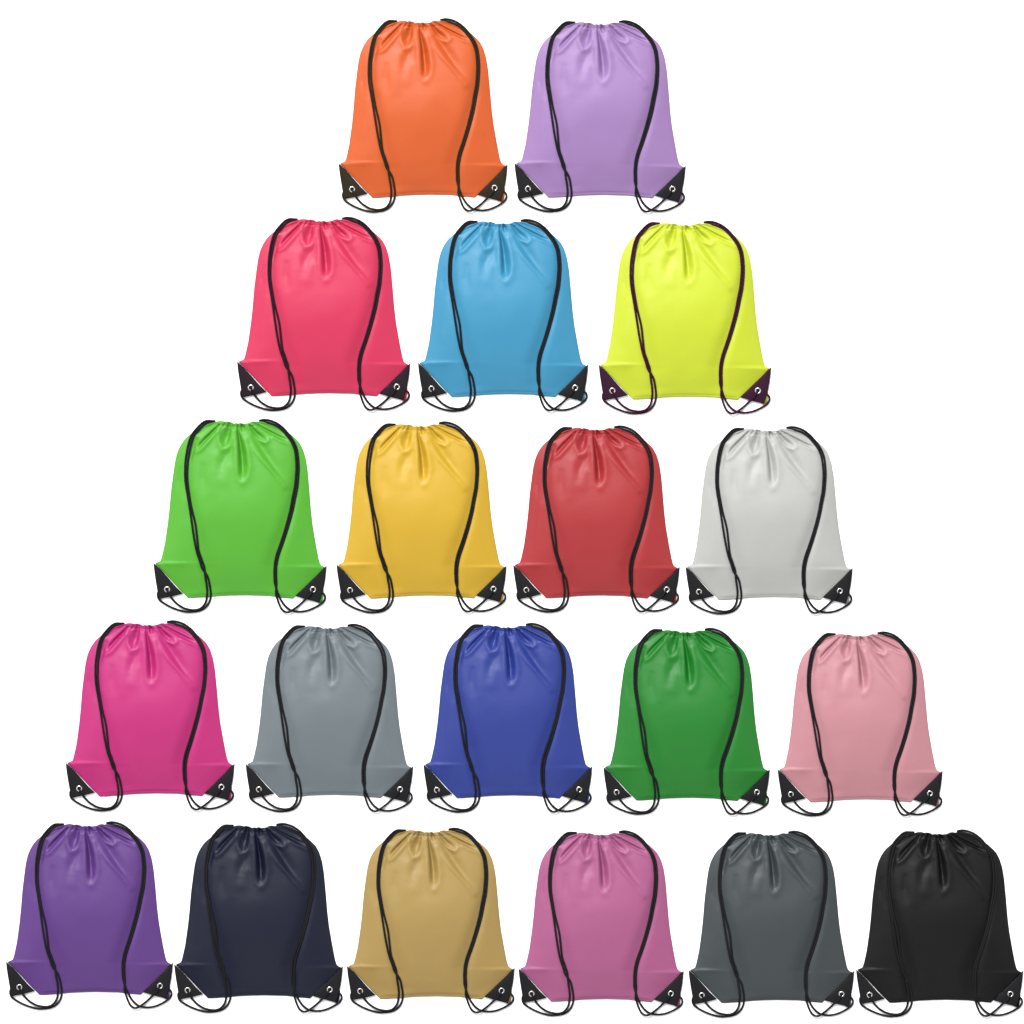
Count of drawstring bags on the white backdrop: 20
